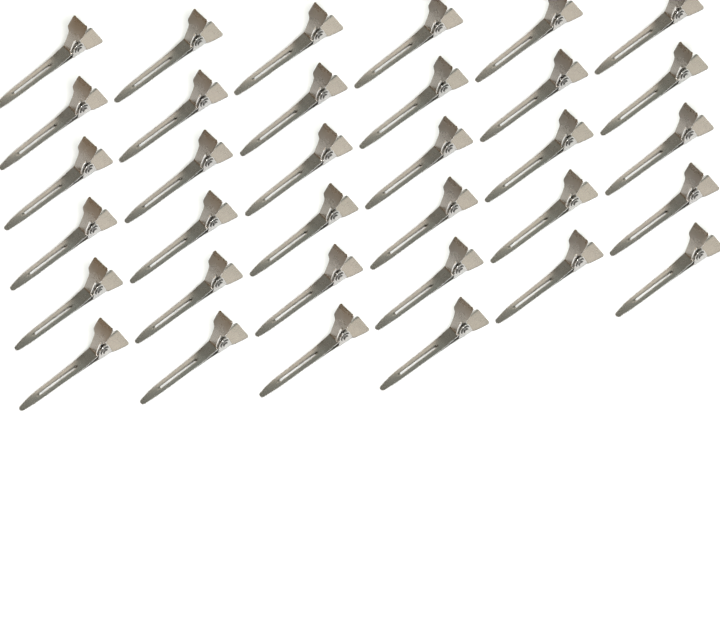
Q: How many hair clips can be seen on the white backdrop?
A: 34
